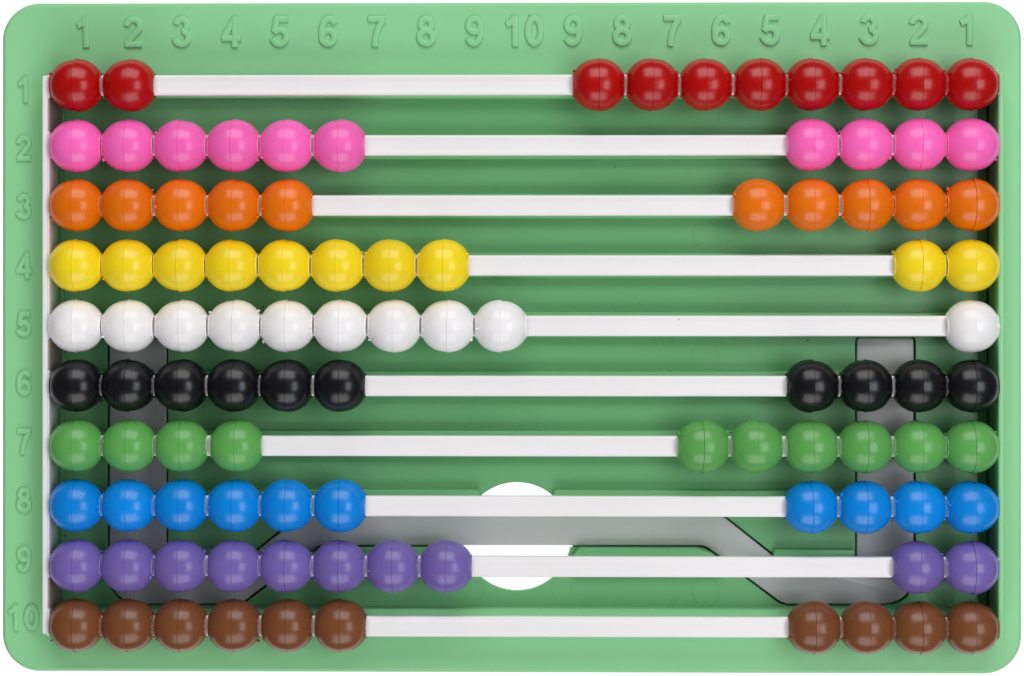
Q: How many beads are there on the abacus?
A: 100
